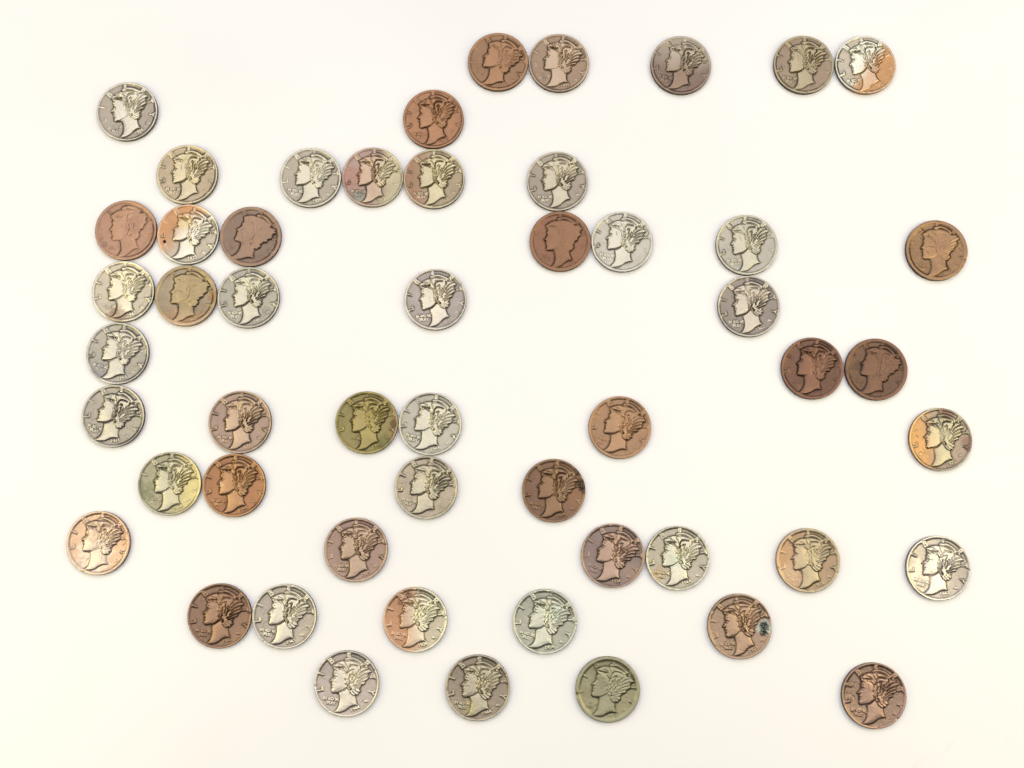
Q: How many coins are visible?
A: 52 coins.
